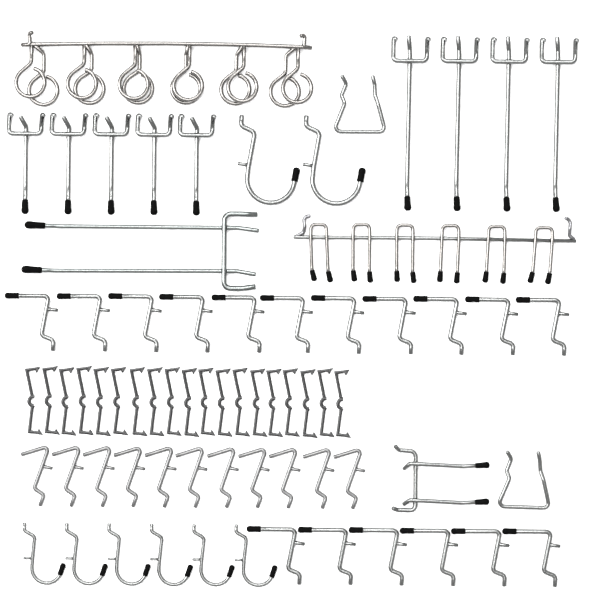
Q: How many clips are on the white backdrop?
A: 19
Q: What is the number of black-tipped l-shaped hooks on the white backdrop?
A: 17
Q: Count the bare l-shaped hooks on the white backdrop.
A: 11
